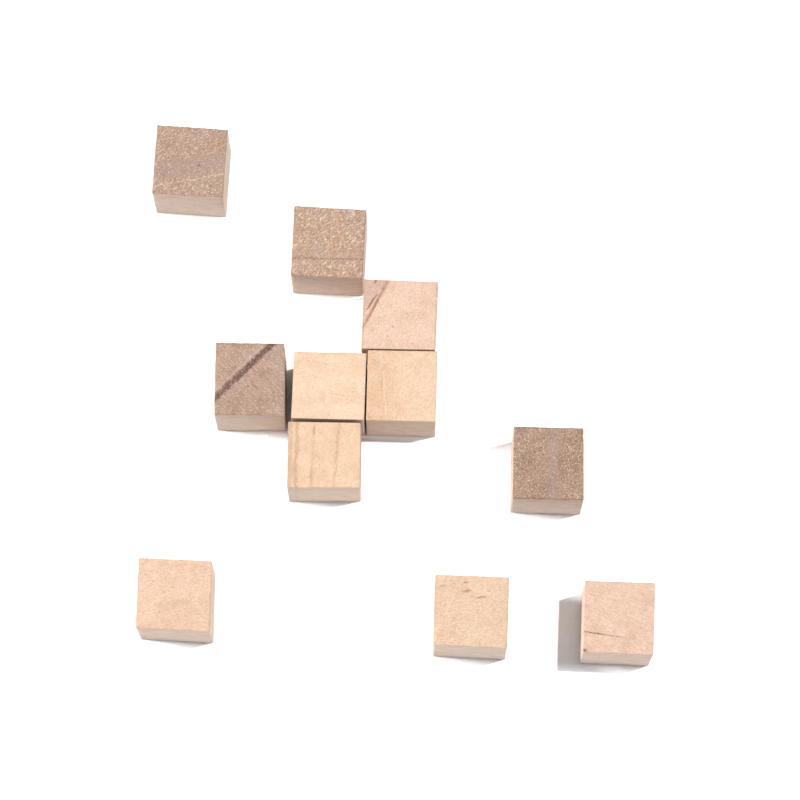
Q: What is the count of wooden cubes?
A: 11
